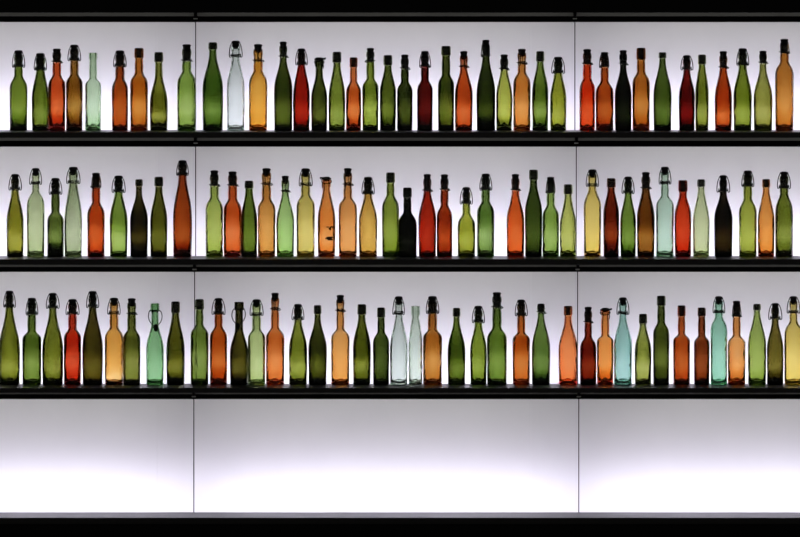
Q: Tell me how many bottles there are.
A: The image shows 118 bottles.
